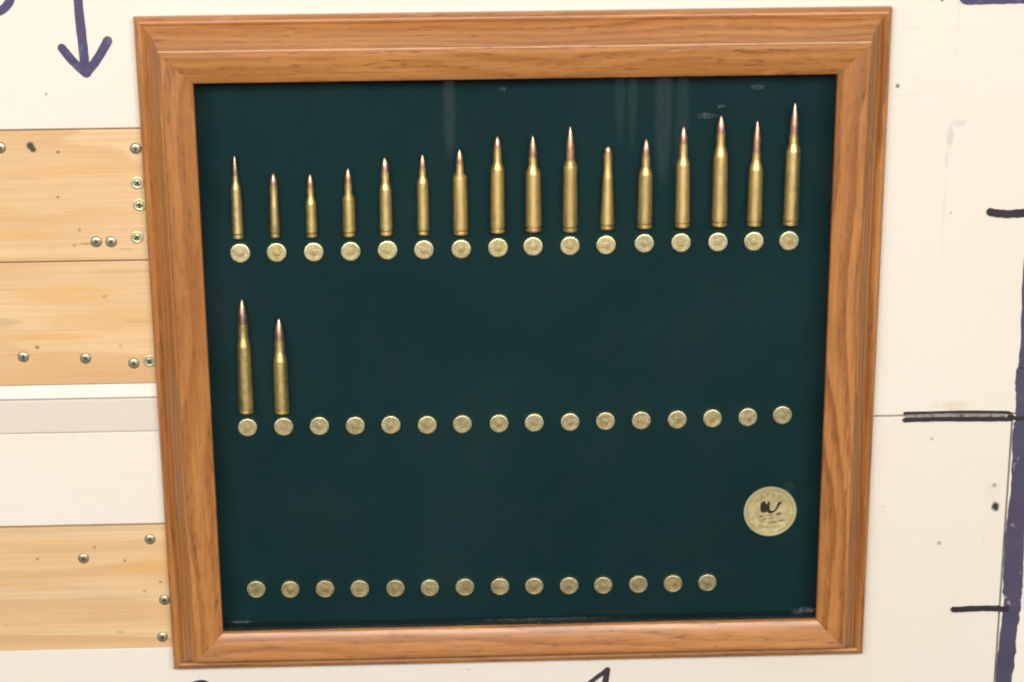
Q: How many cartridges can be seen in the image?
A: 18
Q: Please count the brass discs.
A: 46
